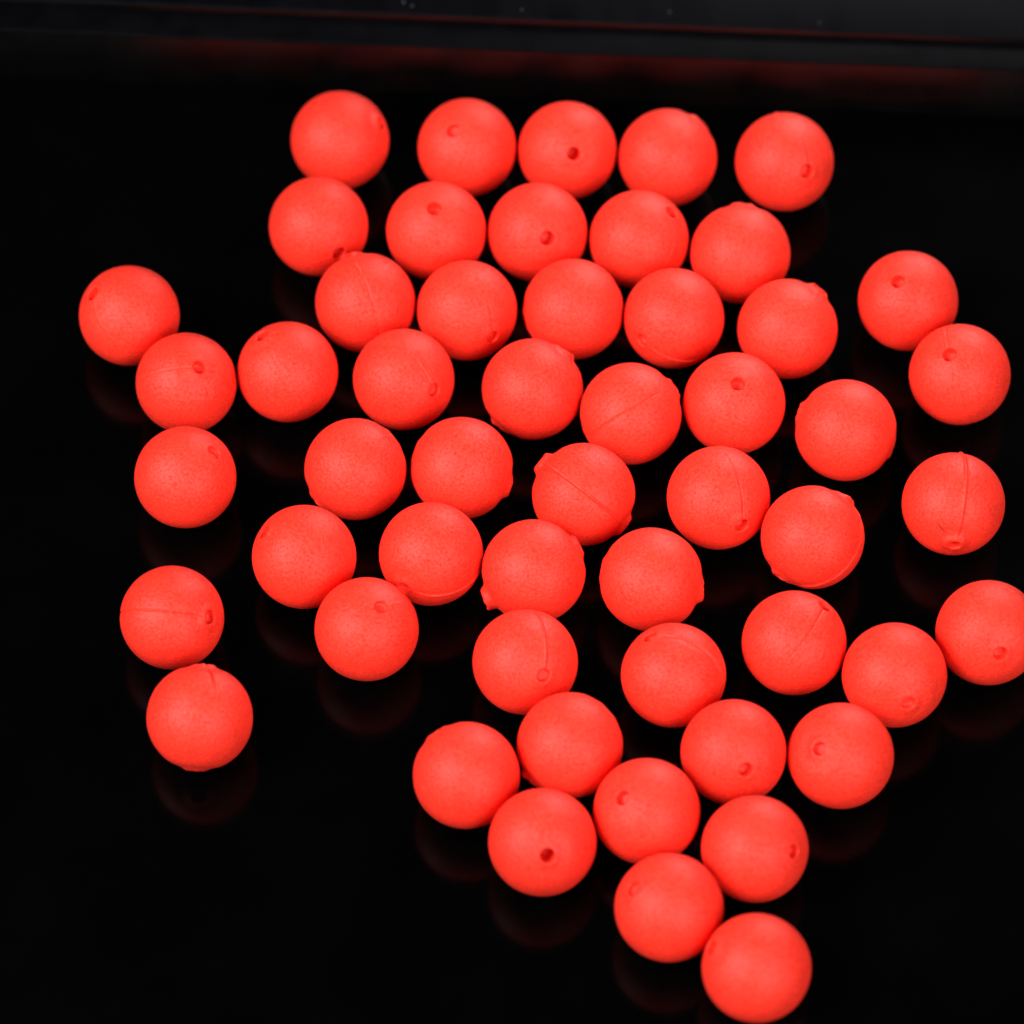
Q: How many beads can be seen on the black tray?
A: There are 53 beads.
